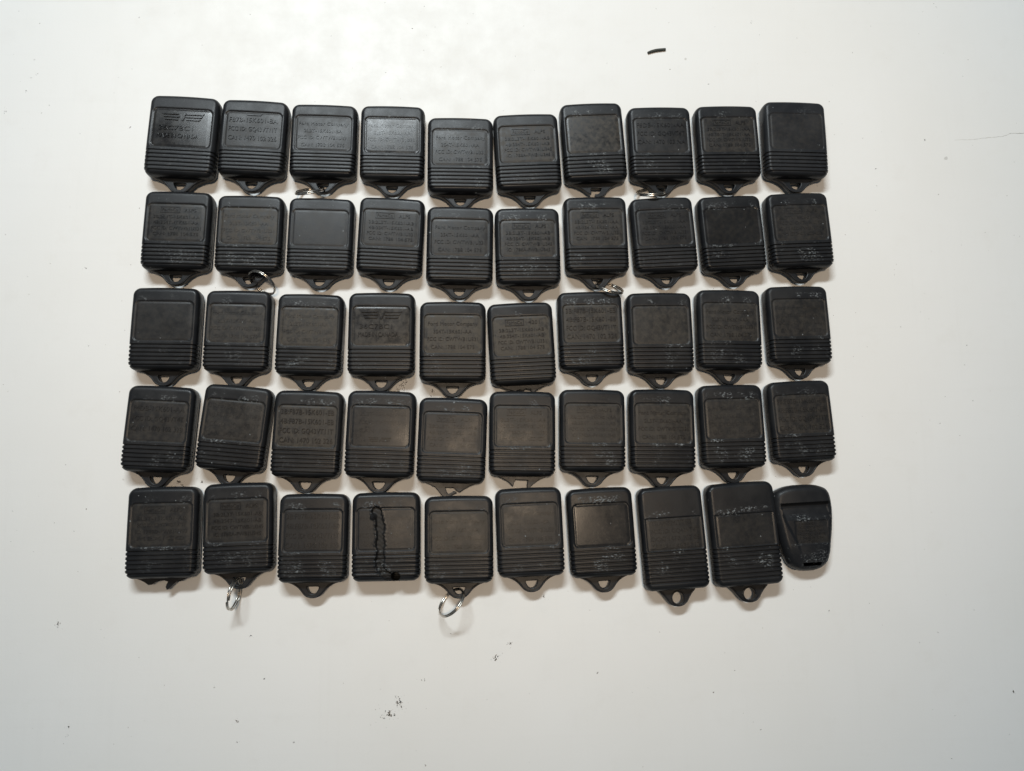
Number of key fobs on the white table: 50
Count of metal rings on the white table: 6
